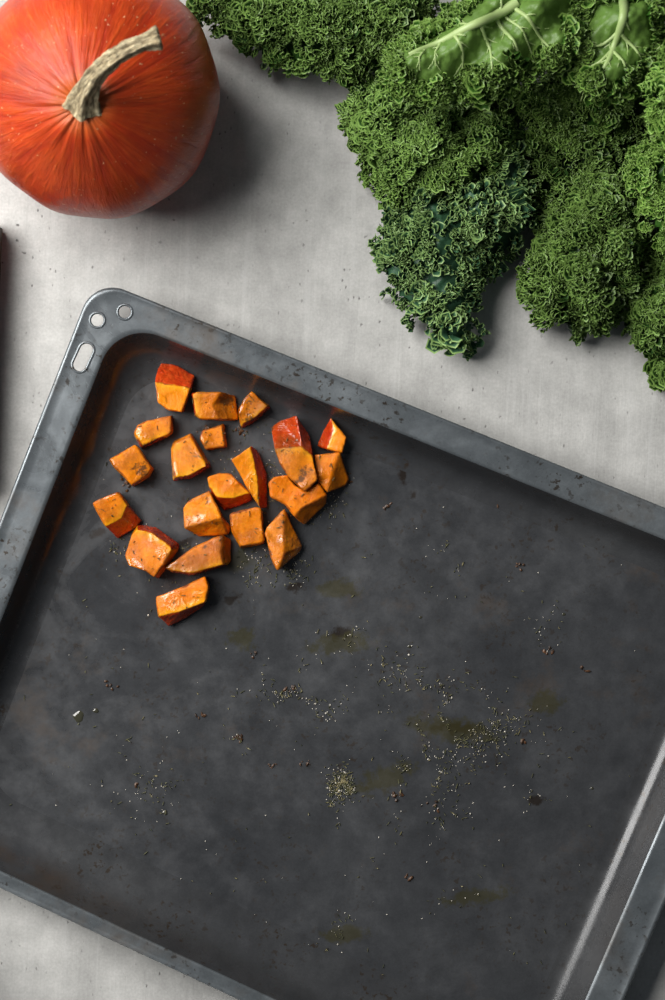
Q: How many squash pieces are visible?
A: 20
